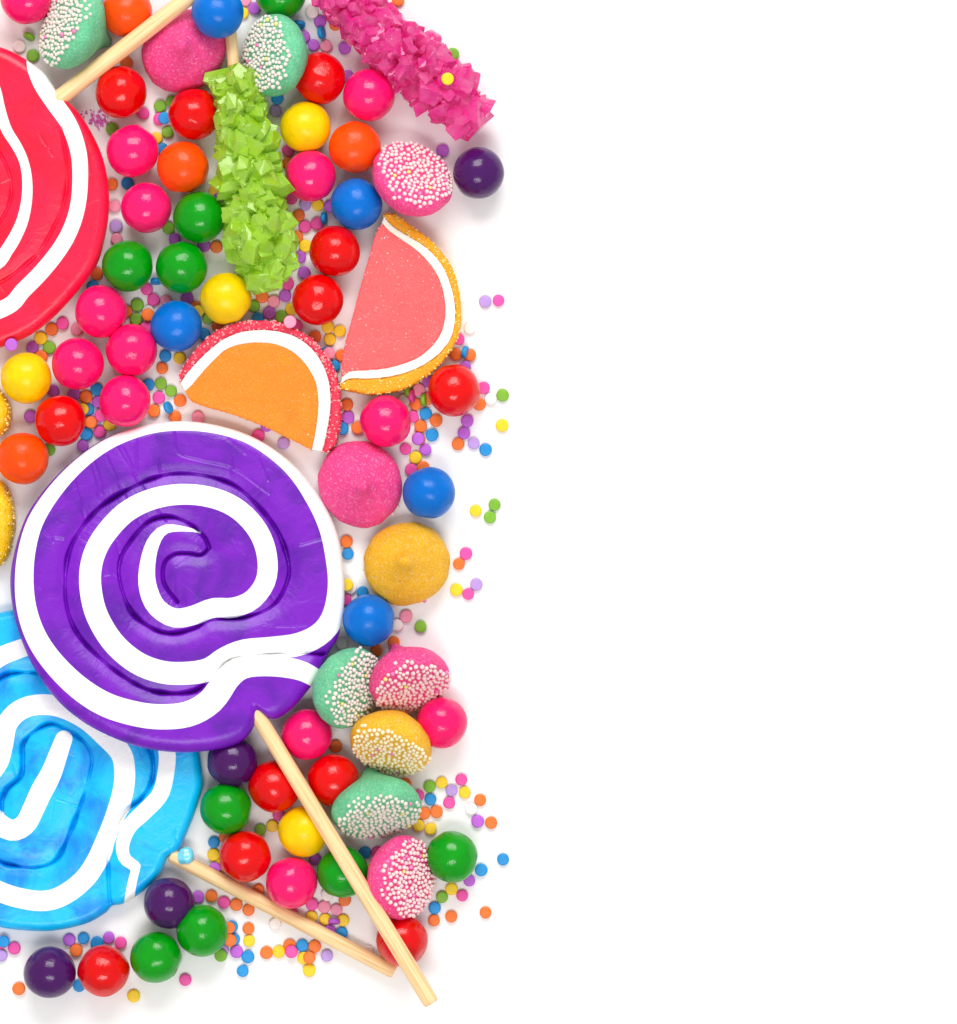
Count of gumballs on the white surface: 51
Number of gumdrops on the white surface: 11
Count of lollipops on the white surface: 3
